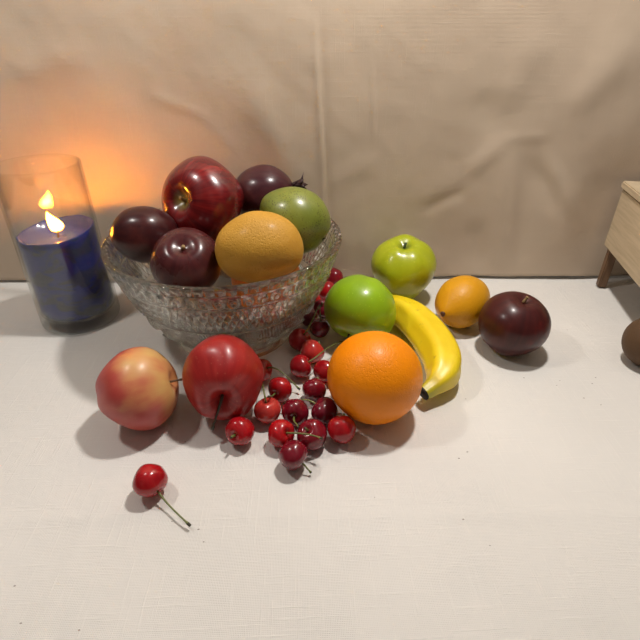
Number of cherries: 22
